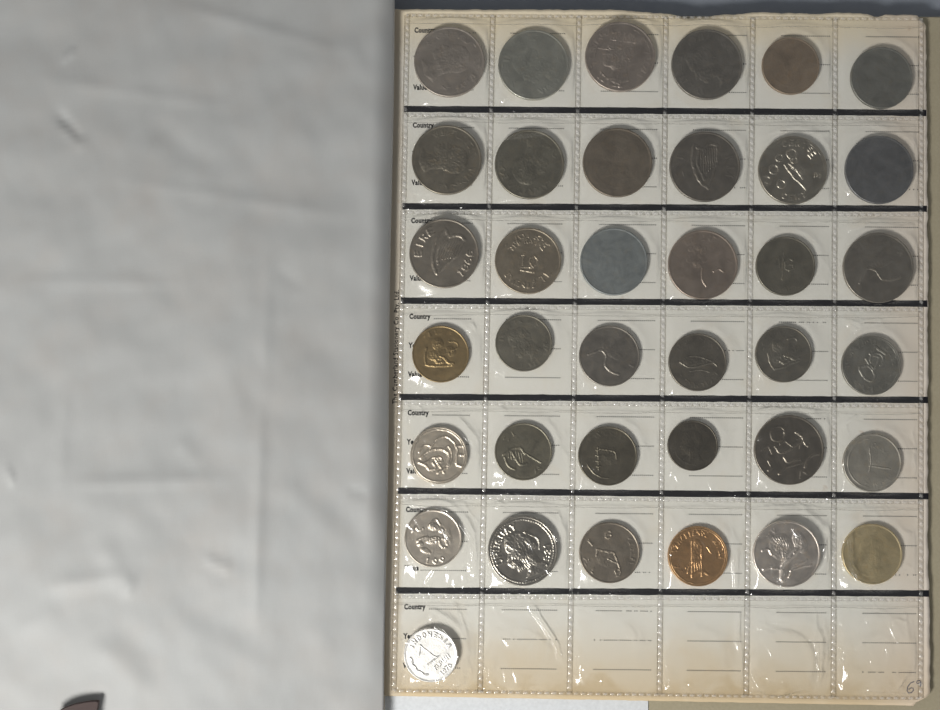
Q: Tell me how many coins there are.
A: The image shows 37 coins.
